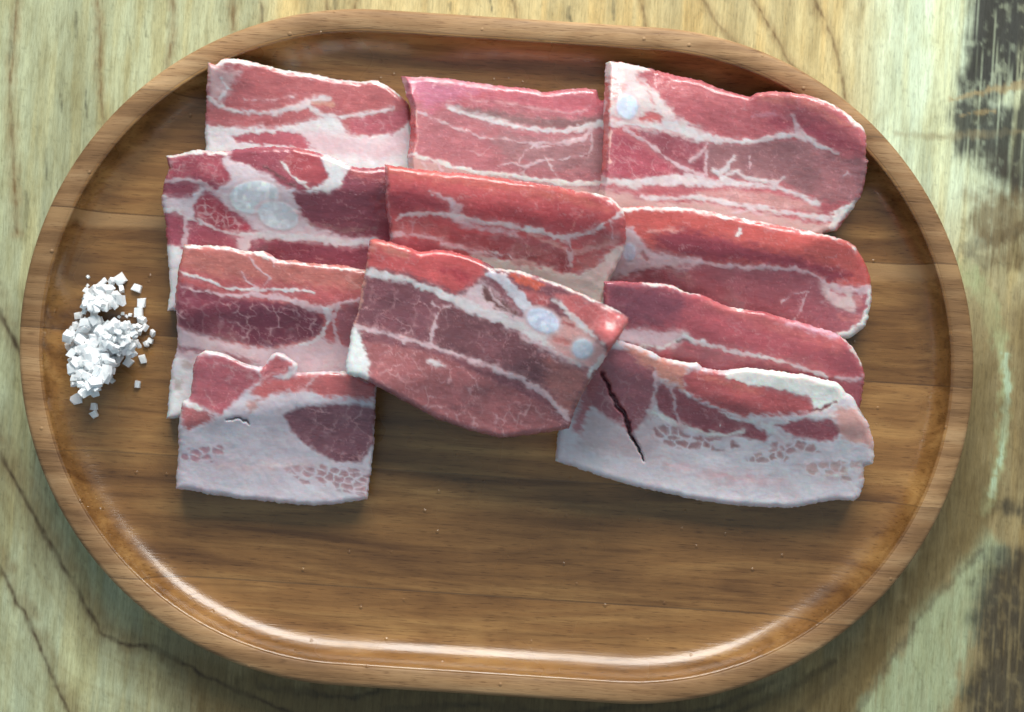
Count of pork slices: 11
